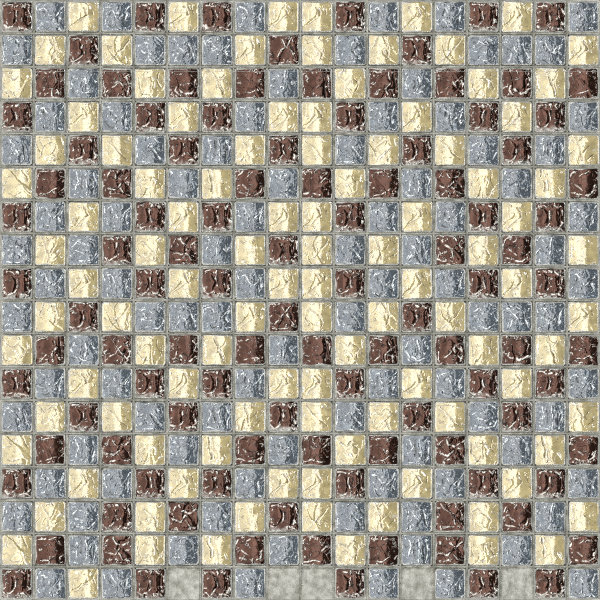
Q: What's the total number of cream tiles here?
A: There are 109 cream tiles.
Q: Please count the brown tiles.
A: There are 107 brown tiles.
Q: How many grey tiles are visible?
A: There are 103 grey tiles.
